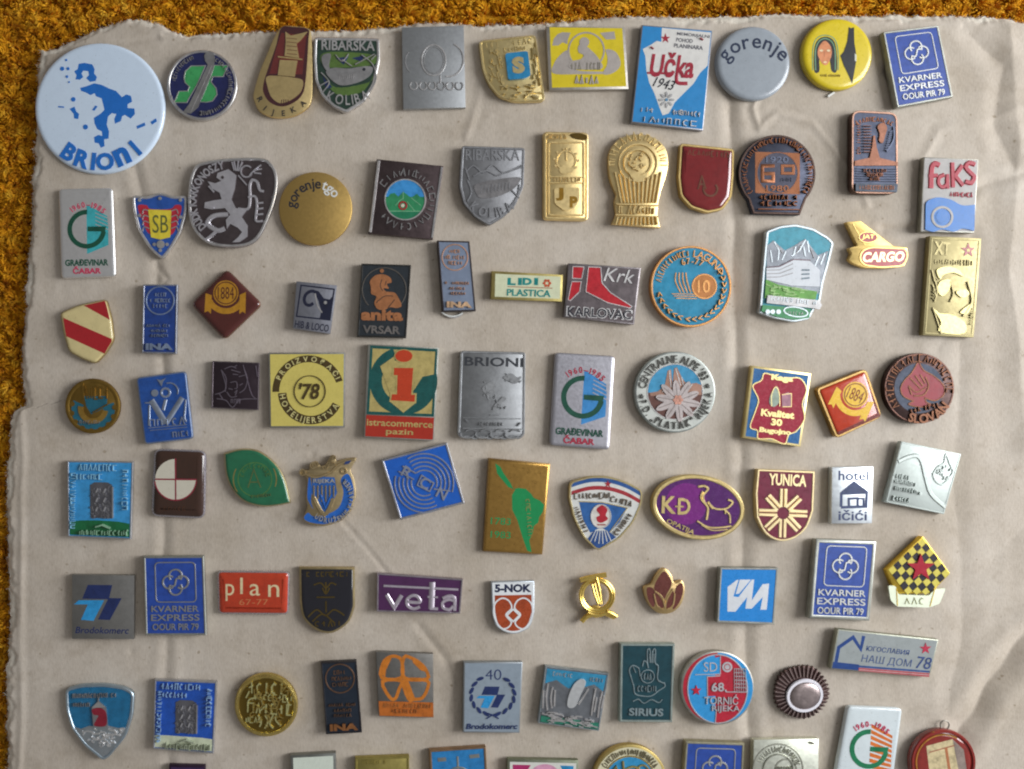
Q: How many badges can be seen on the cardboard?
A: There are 89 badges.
